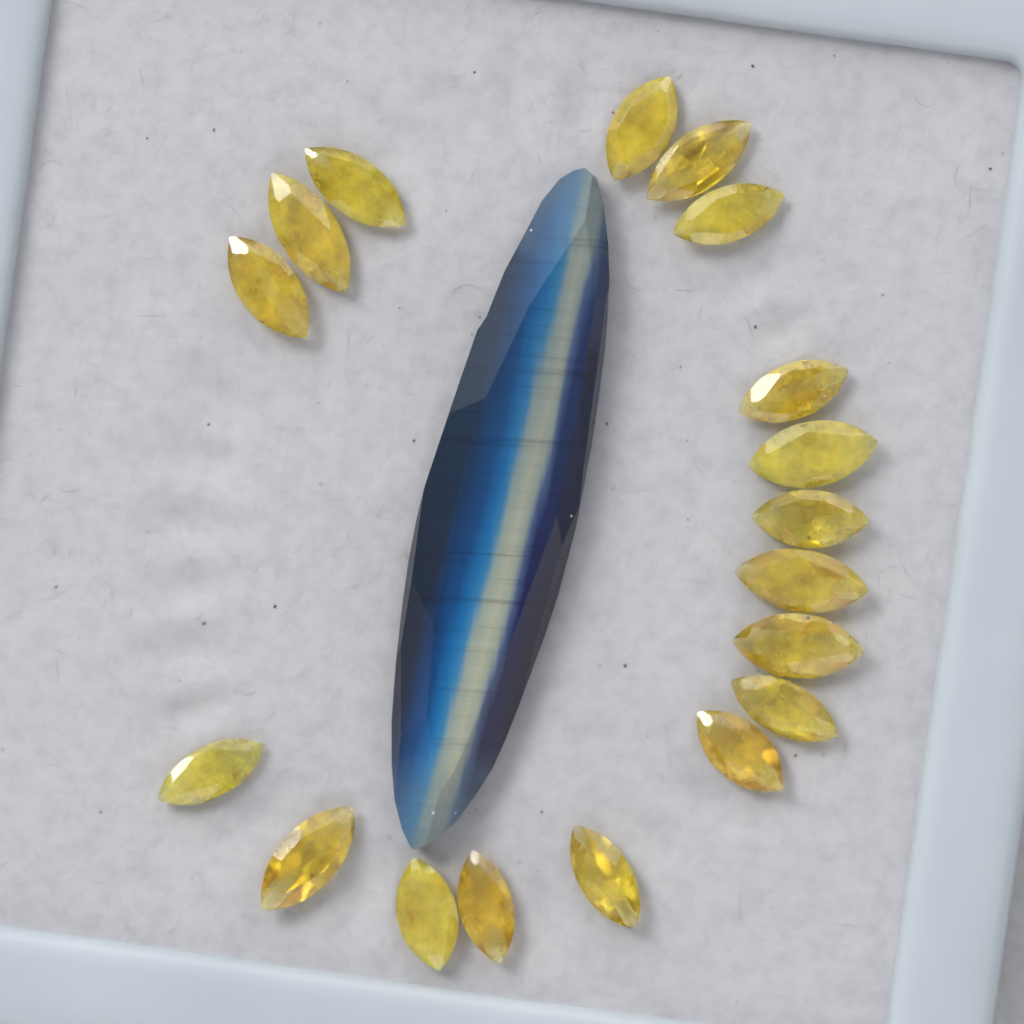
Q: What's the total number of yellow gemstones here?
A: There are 18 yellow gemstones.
